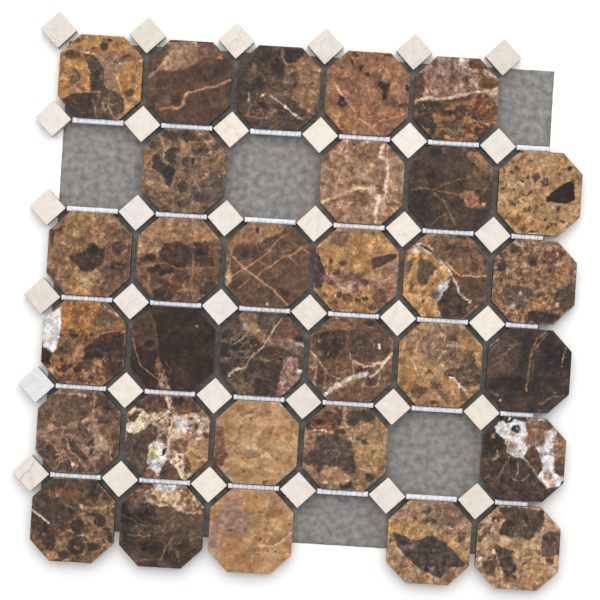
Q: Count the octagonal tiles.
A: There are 31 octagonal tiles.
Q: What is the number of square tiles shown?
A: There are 36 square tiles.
